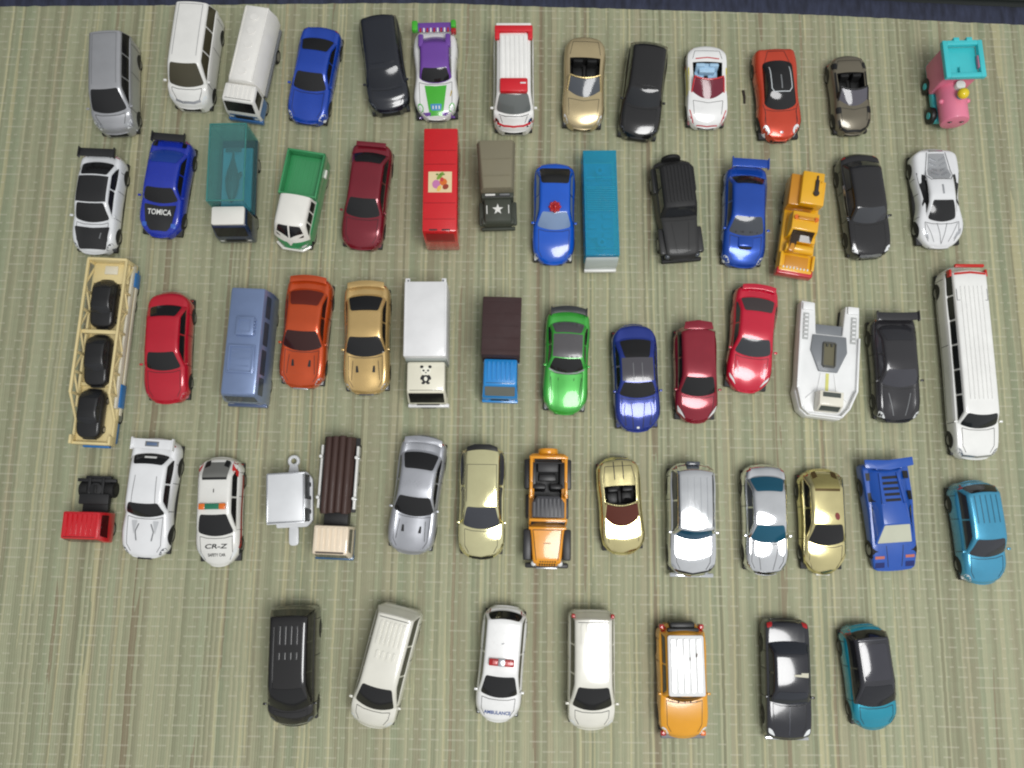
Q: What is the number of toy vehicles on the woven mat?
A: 65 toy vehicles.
